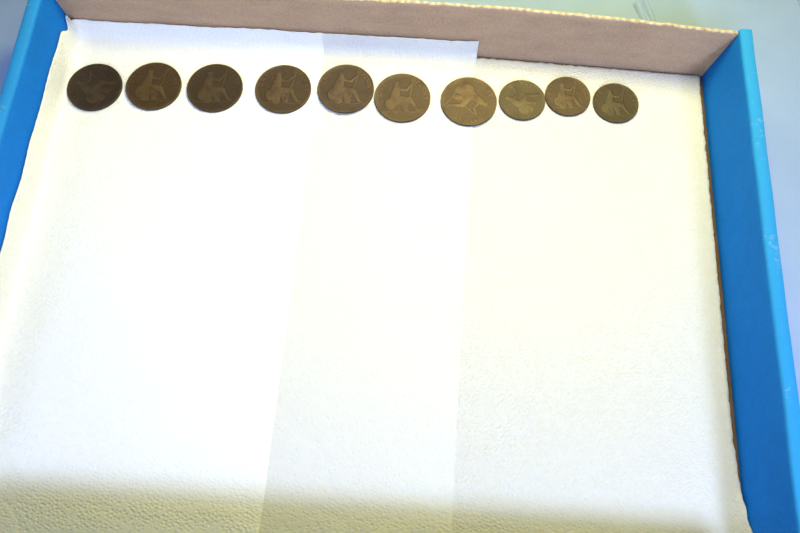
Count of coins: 10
